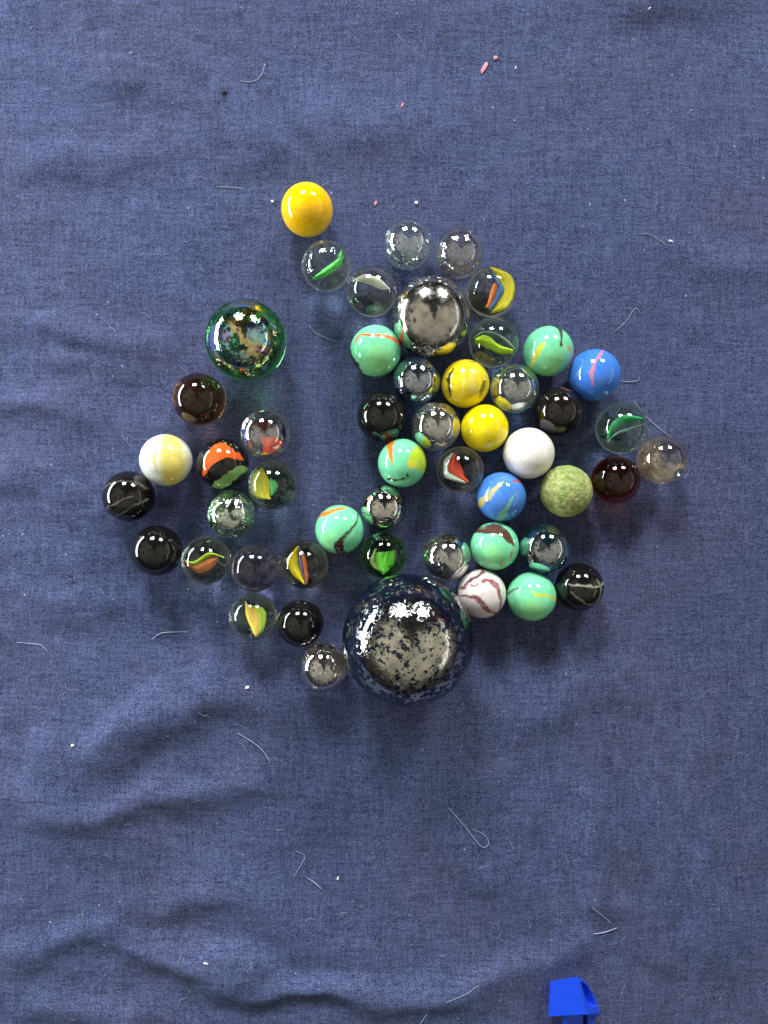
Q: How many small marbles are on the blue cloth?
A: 48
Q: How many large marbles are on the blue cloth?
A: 3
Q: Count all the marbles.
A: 51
